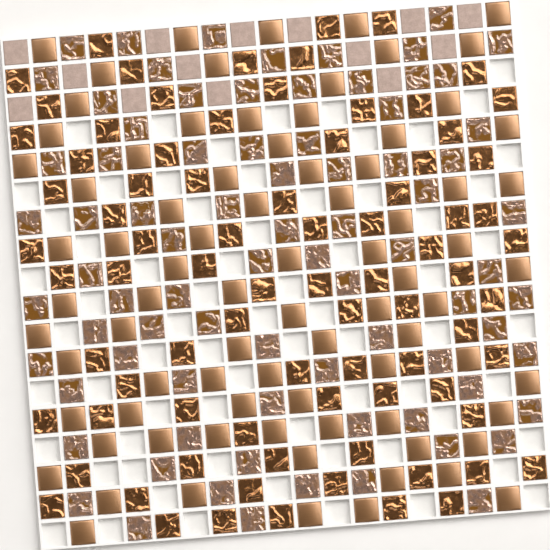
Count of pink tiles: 14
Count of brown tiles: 81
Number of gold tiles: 81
